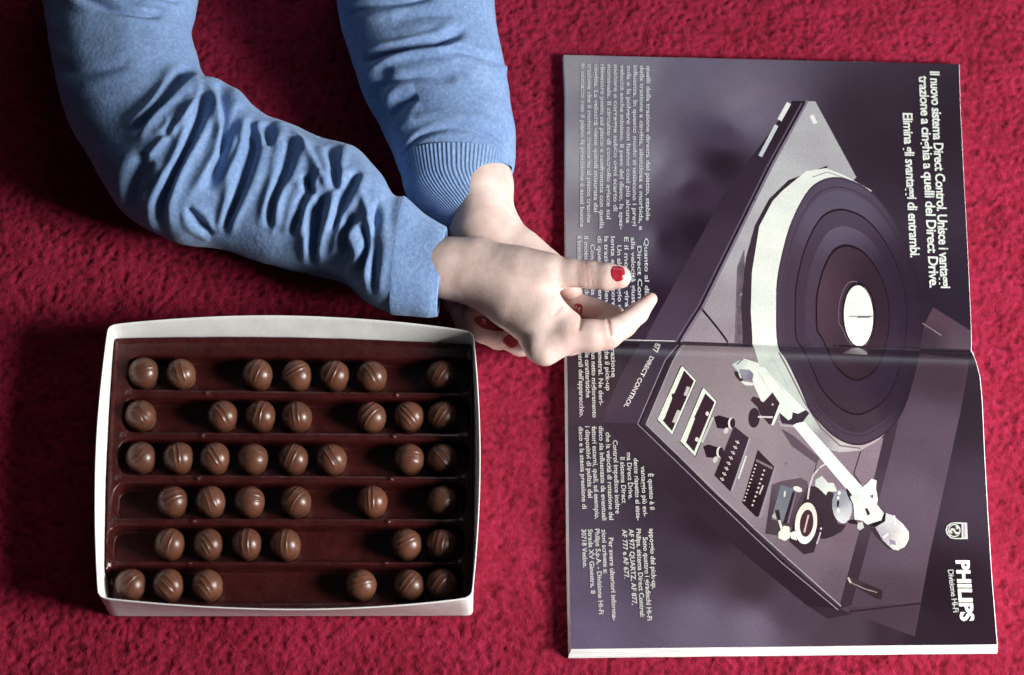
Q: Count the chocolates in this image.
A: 40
